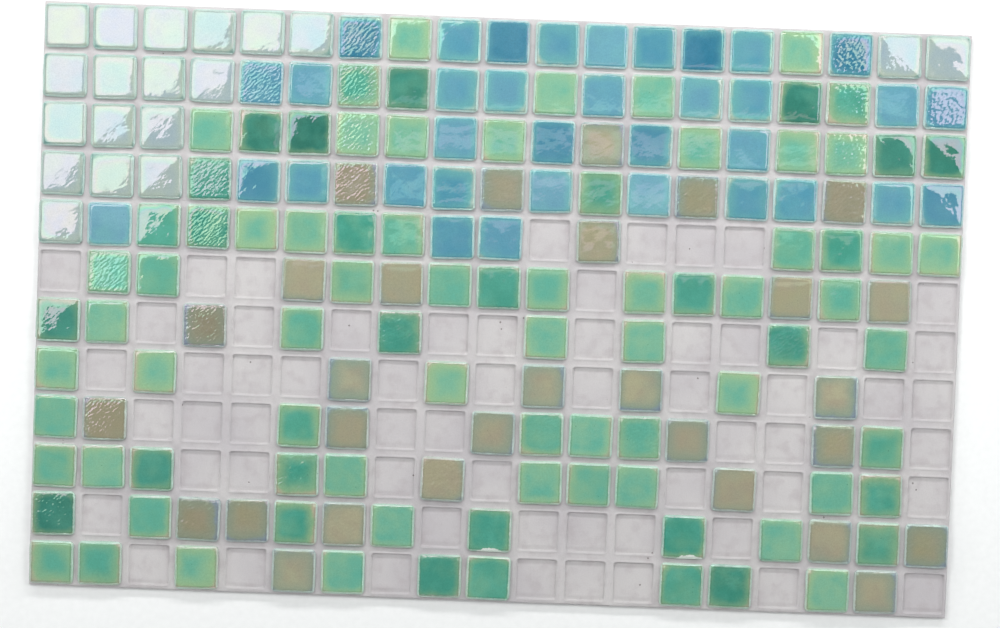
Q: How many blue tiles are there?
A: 35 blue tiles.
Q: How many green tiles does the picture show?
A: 86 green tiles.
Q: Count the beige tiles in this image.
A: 29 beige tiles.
